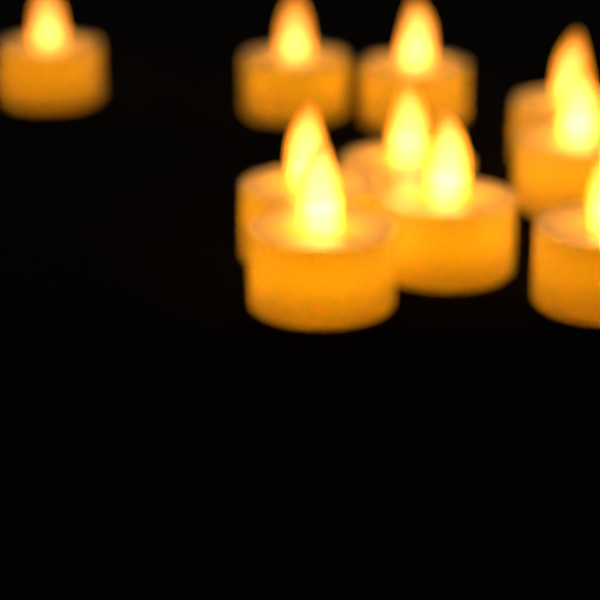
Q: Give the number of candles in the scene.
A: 10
